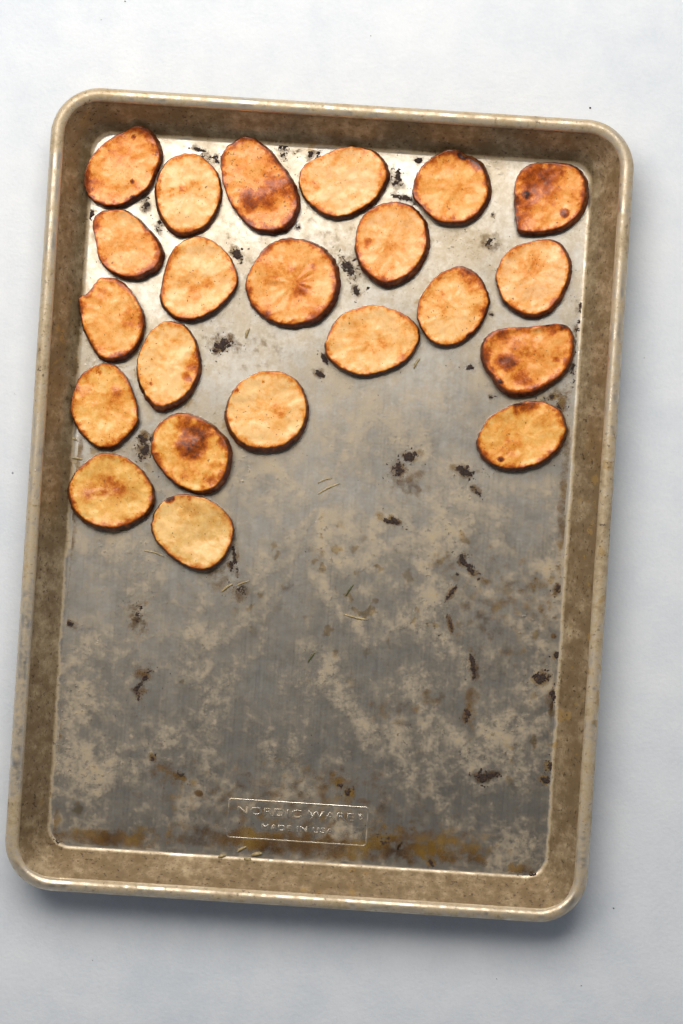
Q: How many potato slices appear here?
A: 22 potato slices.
